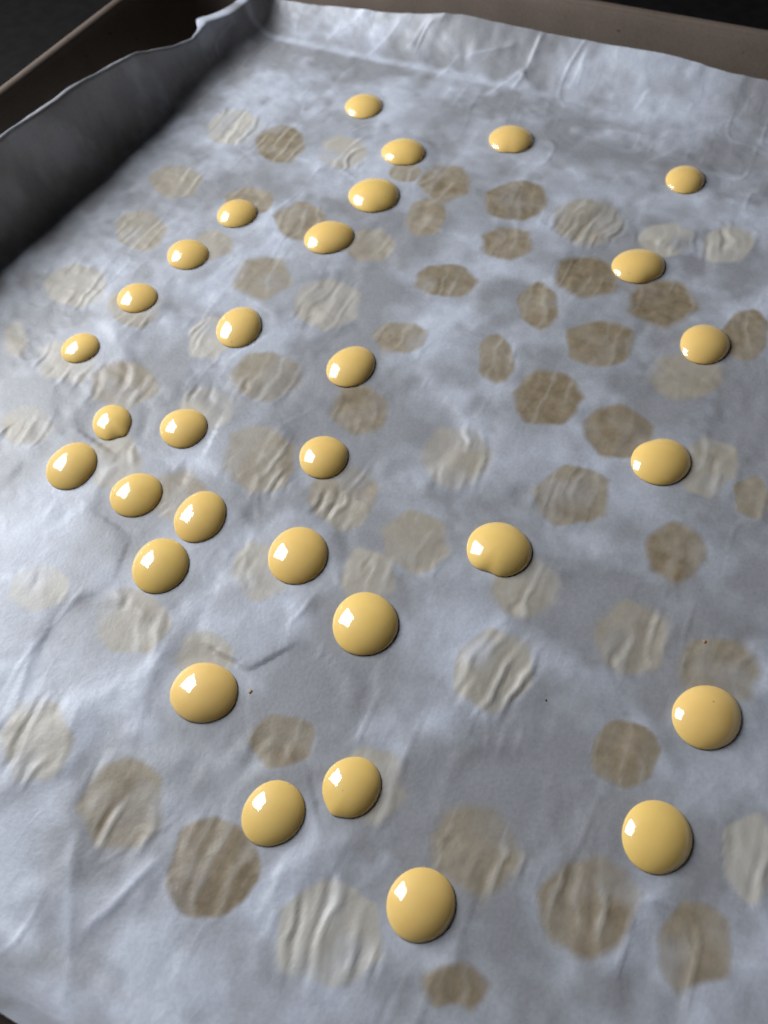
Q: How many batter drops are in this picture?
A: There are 31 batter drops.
